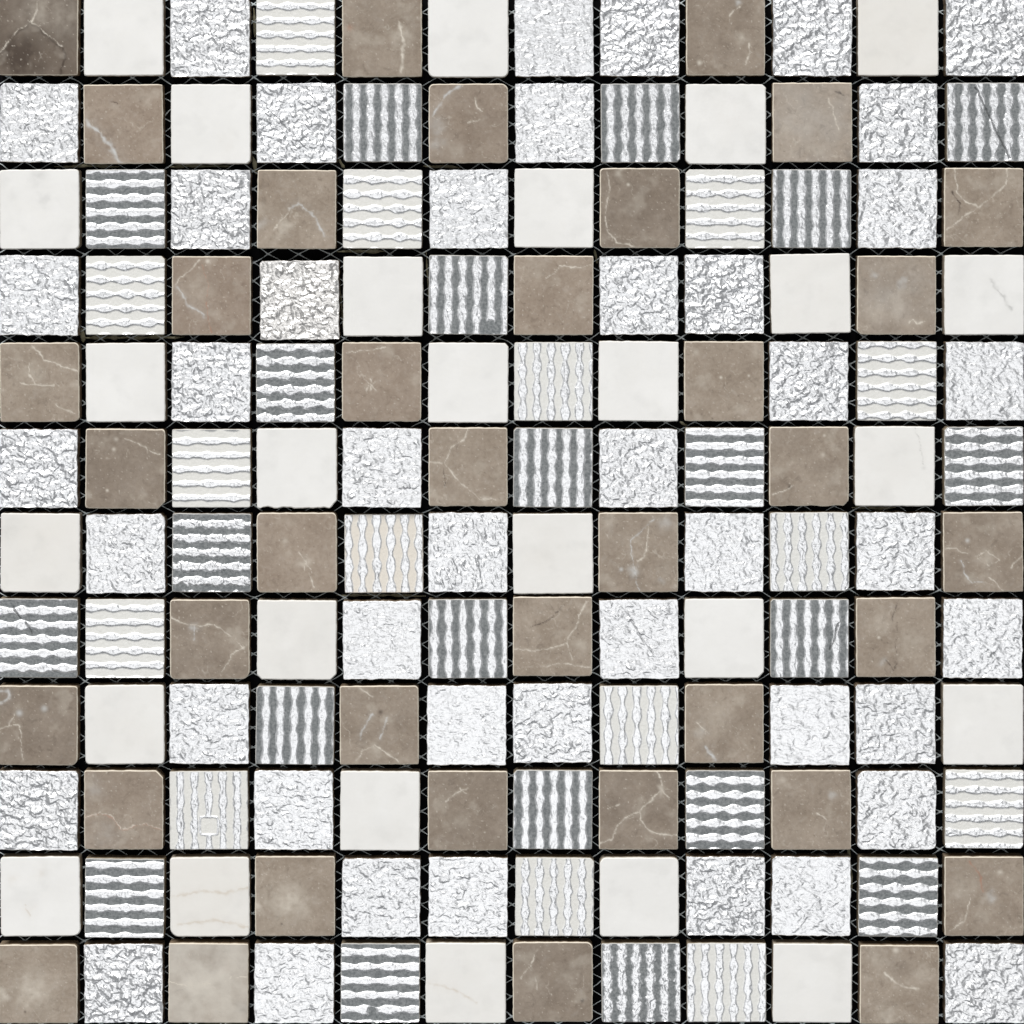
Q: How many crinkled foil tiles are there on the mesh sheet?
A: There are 44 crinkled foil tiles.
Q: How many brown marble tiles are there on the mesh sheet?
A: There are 37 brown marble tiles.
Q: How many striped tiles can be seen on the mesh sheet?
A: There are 36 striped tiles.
